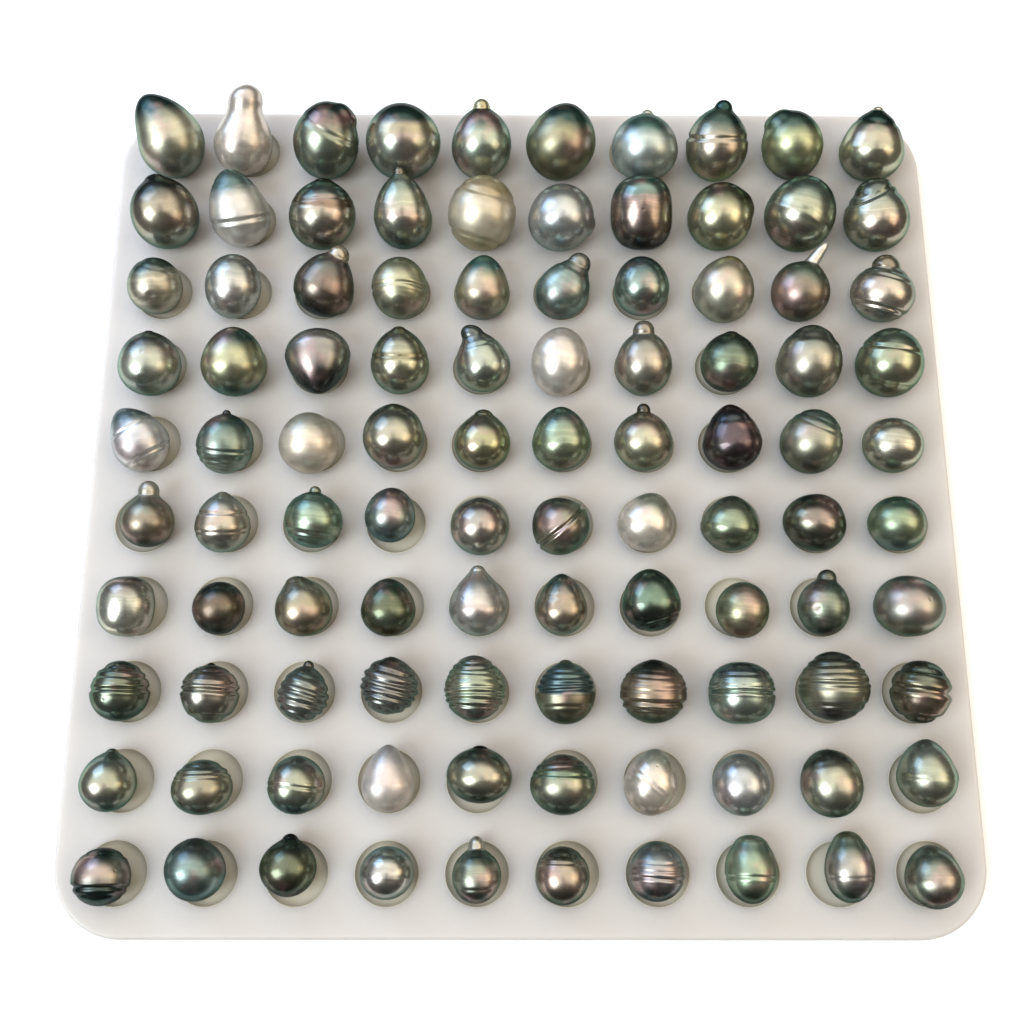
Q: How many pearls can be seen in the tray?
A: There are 100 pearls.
